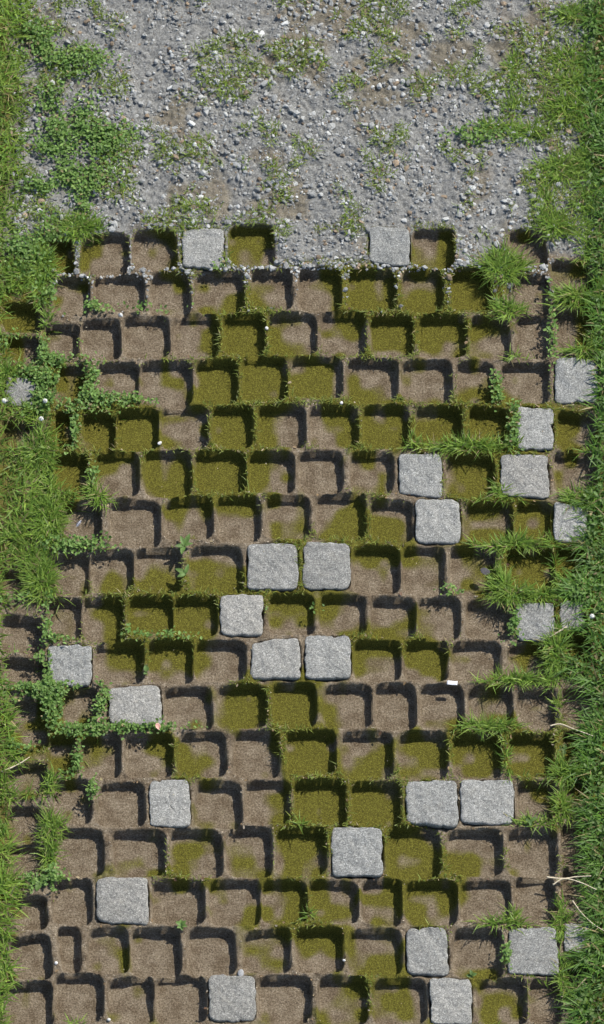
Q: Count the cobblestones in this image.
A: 28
